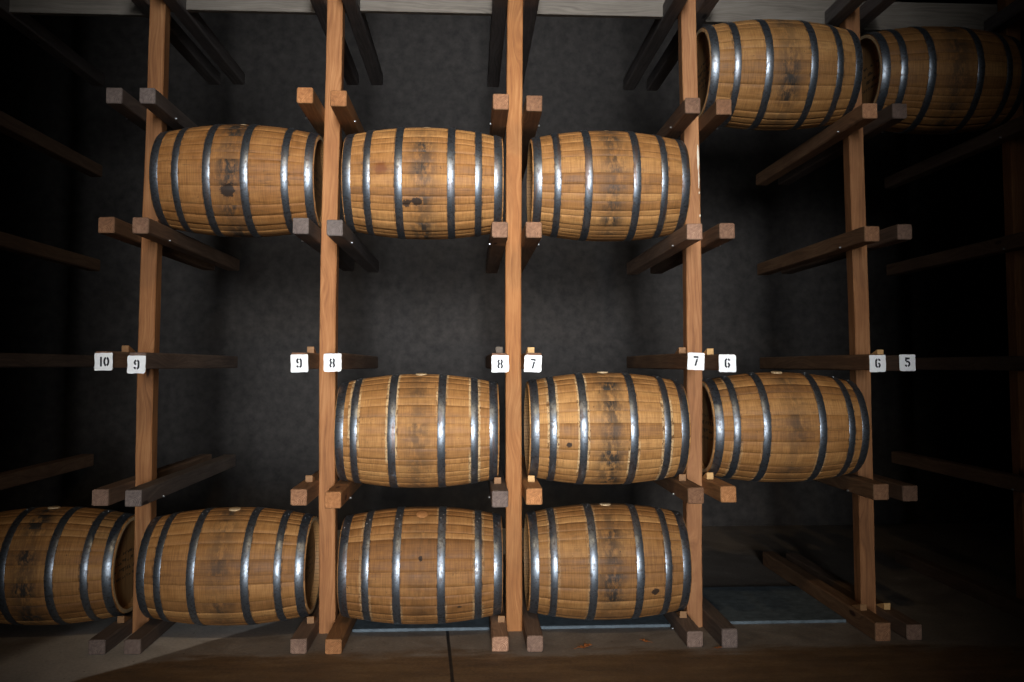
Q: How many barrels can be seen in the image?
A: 12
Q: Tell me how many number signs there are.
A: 10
